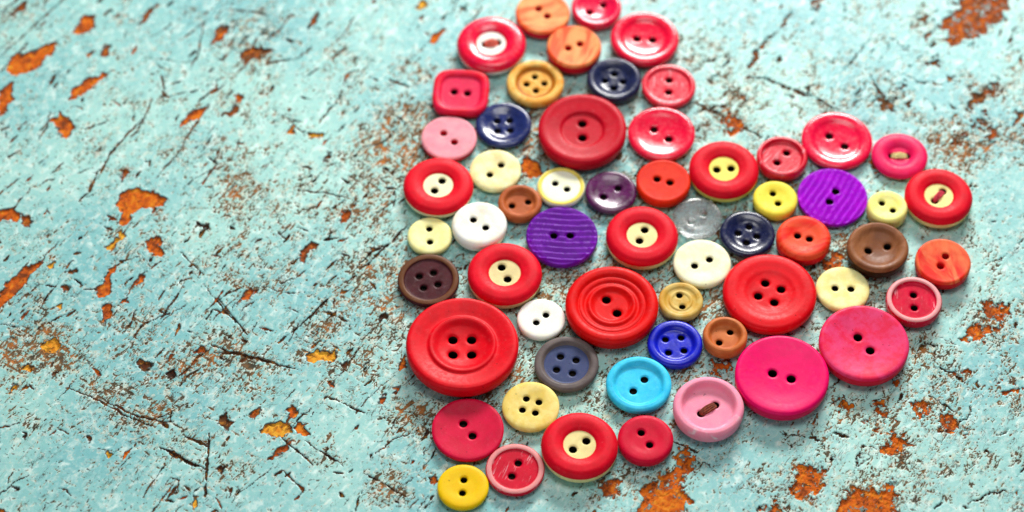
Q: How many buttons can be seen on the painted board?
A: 59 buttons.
